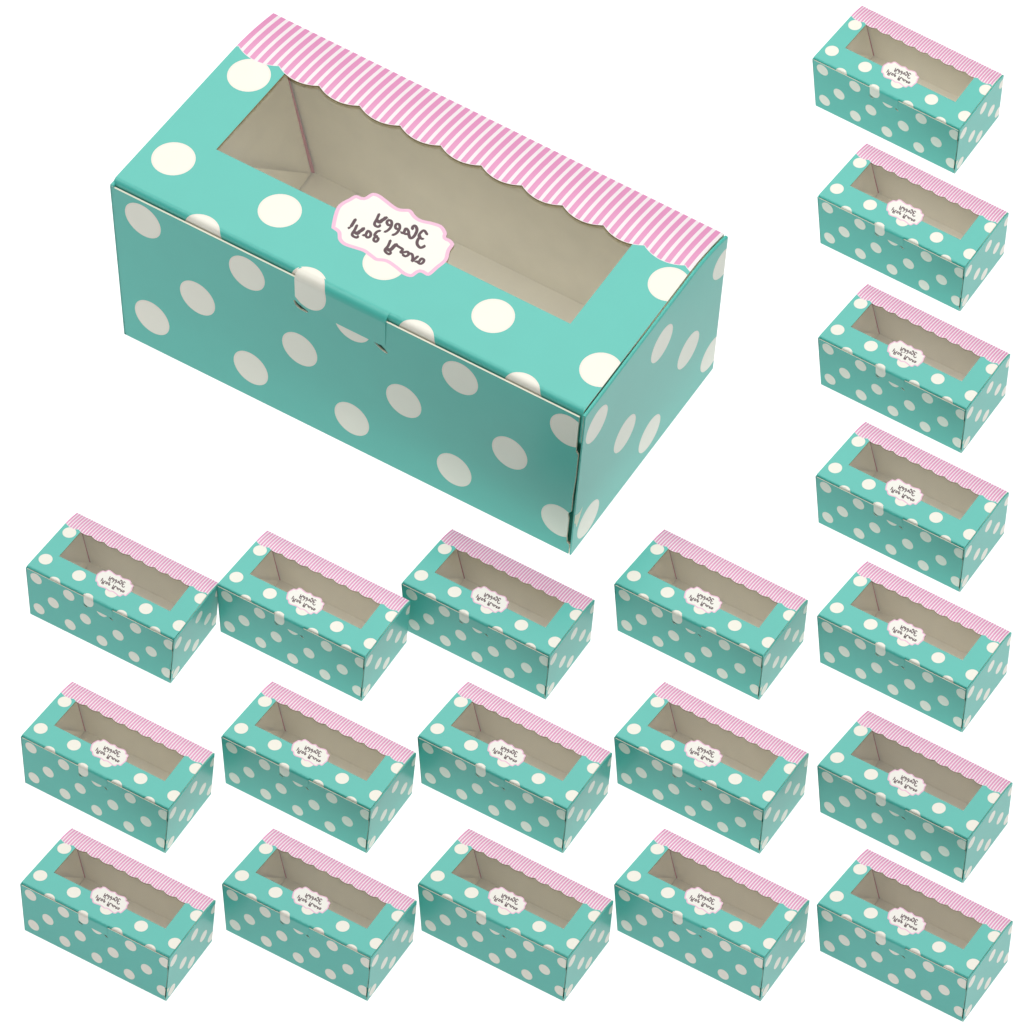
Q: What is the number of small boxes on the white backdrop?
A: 19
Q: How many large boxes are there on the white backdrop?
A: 1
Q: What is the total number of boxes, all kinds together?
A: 20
